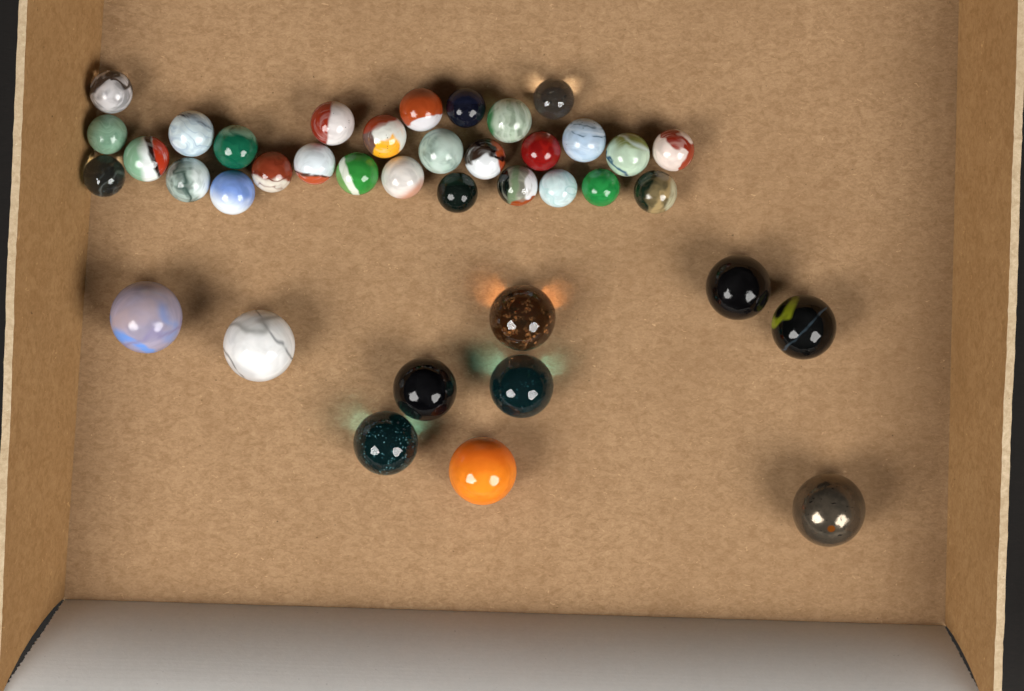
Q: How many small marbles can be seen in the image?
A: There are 29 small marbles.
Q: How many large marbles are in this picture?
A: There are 10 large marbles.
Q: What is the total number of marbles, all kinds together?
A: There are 39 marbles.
